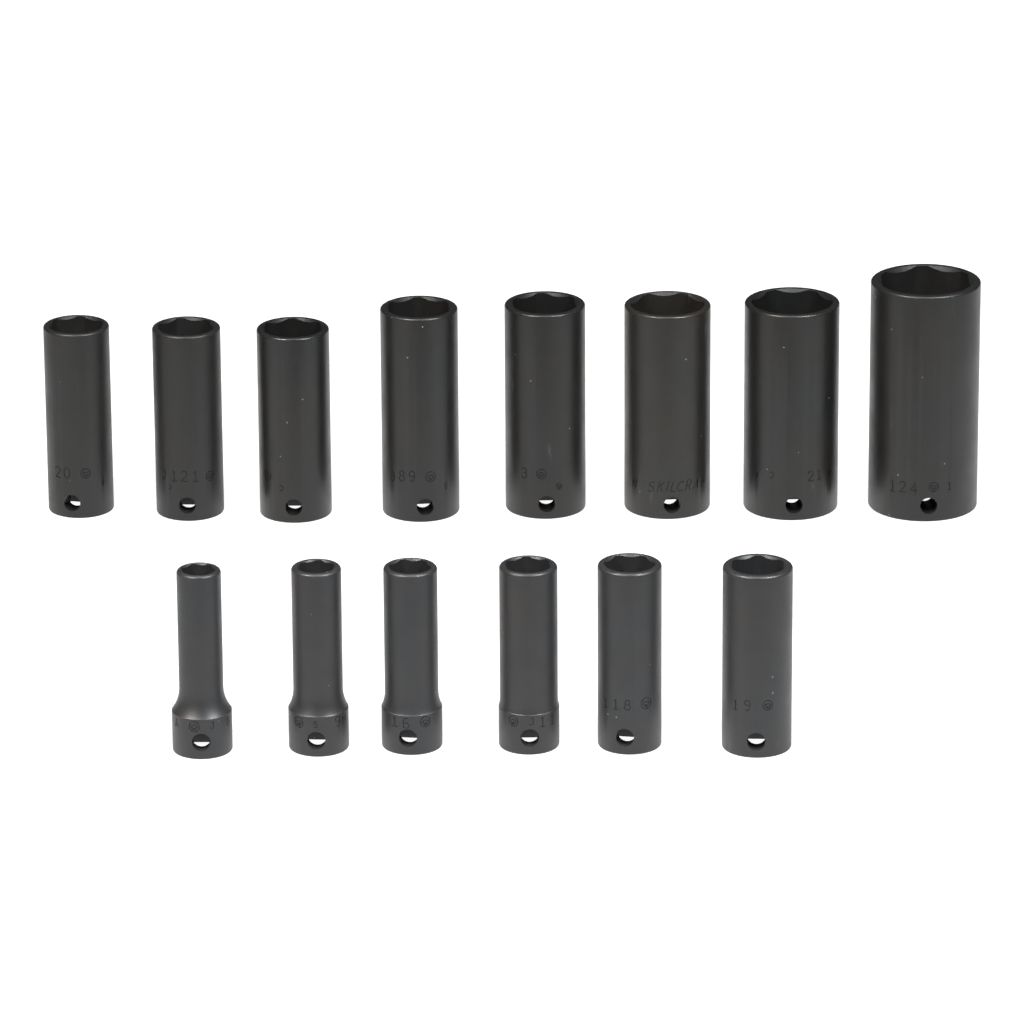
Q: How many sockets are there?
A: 14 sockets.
